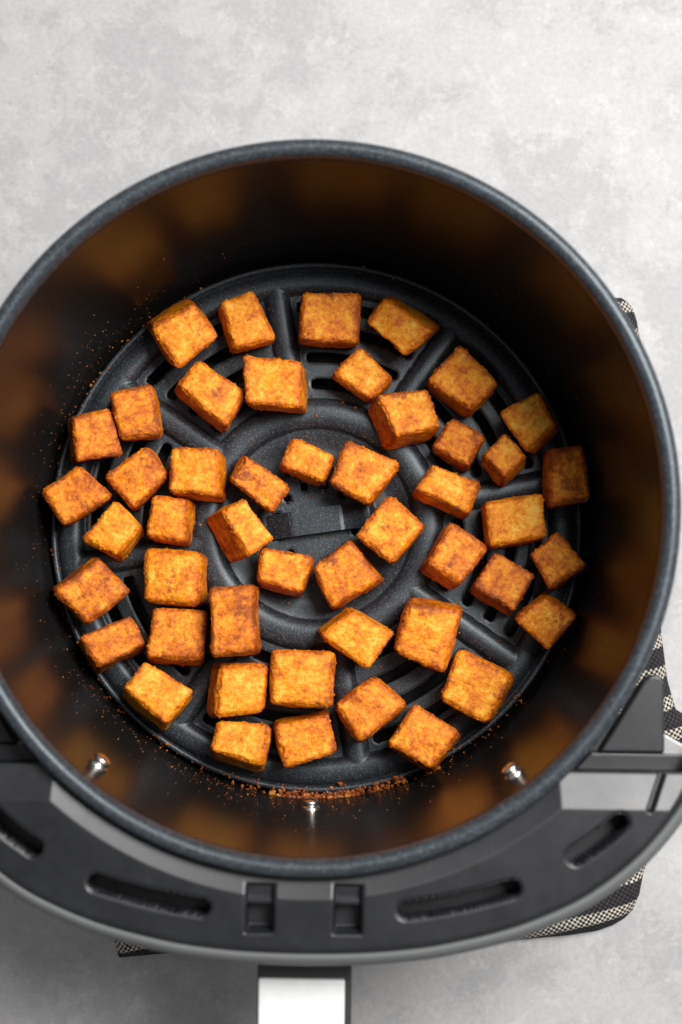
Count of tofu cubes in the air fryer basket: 48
